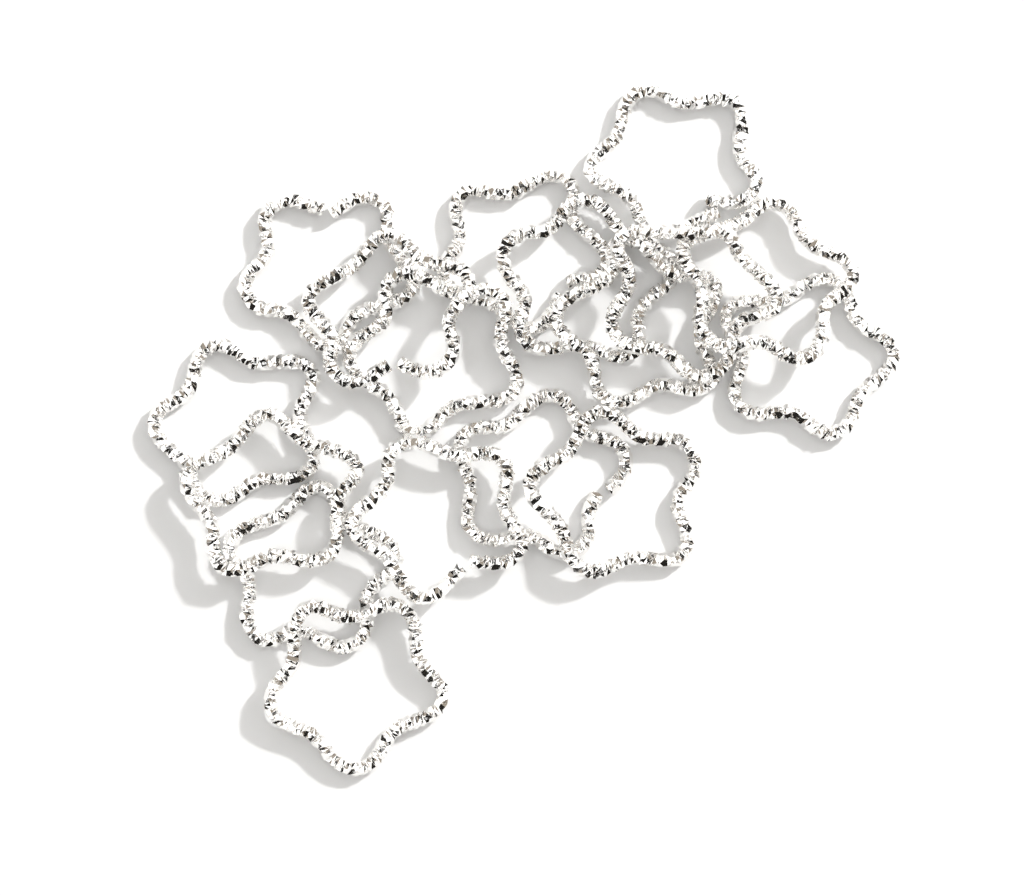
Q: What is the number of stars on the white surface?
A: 17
